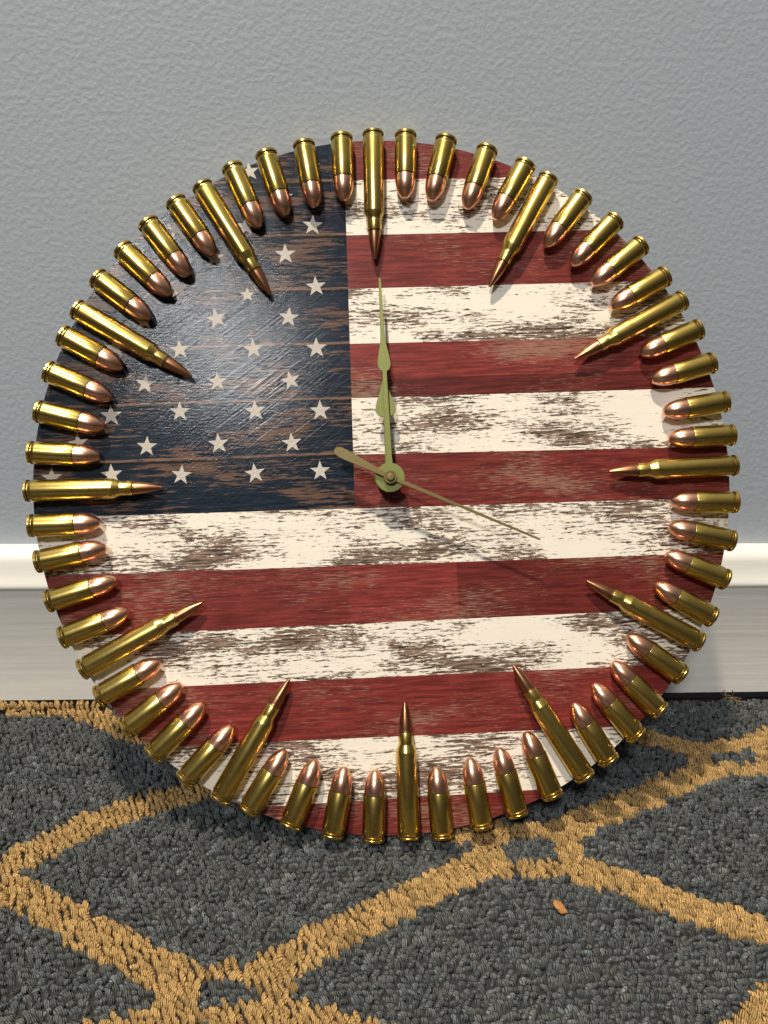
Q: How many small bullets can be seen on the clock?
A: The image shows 48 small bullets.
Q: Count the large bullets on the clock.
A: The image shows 12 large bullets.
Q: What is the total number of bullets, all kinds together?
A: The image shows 60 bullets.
